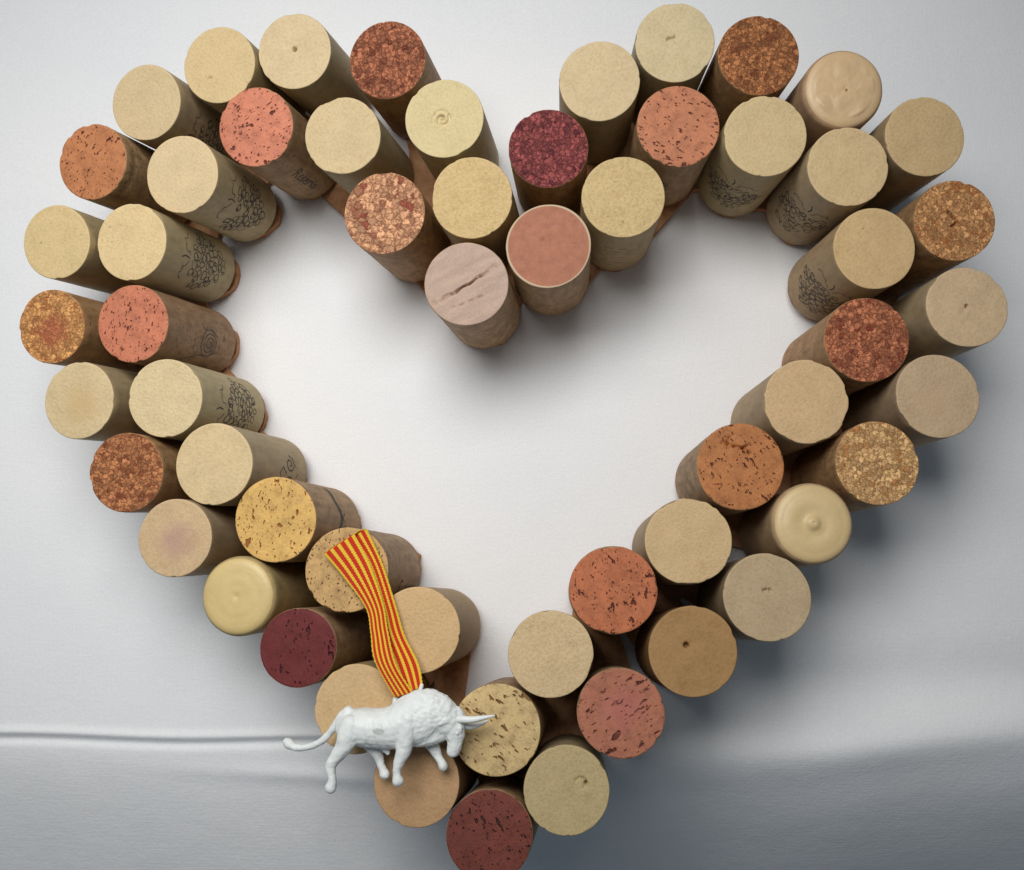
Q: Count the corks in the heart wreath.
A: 57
